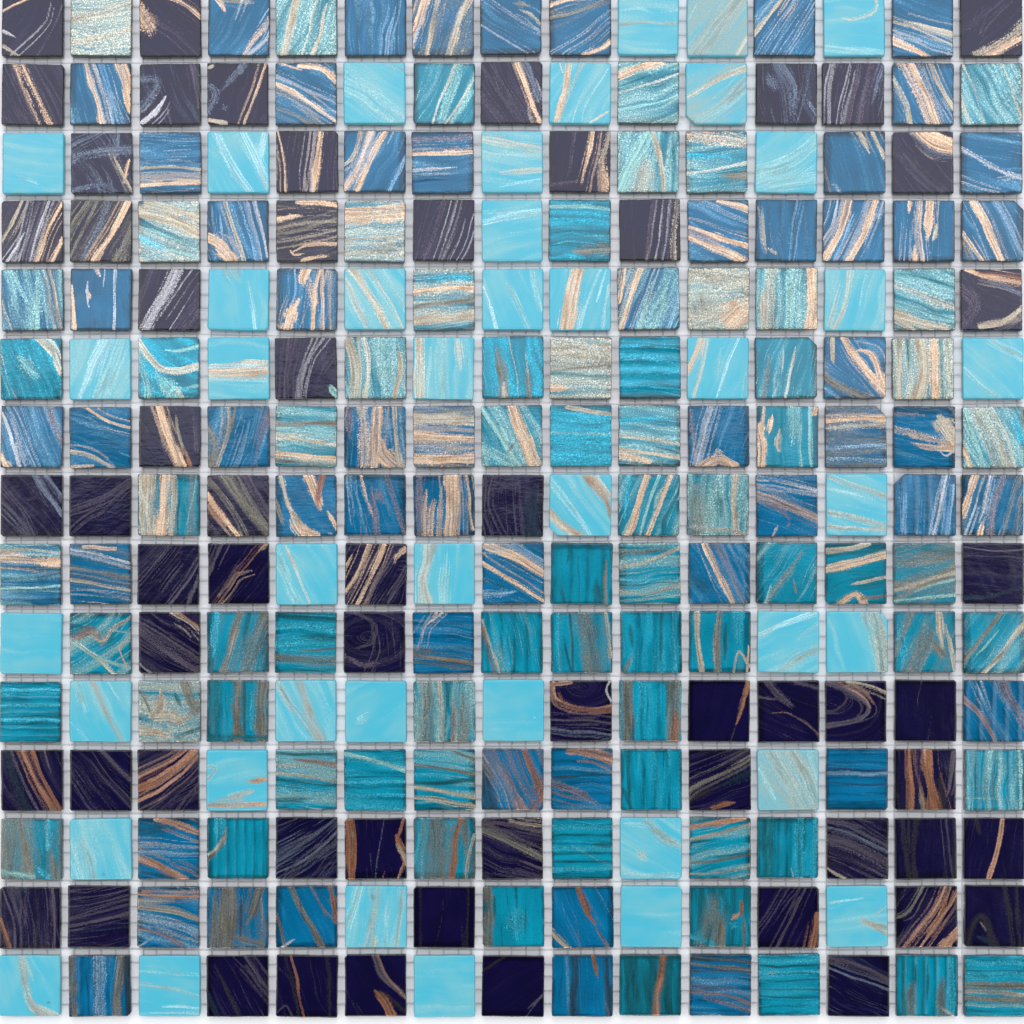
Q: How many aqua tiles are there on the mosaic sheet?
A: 42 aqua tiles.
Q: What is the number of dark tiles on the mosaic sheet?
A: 59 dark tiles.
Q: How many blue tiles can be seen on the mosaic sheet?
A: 57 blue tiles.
